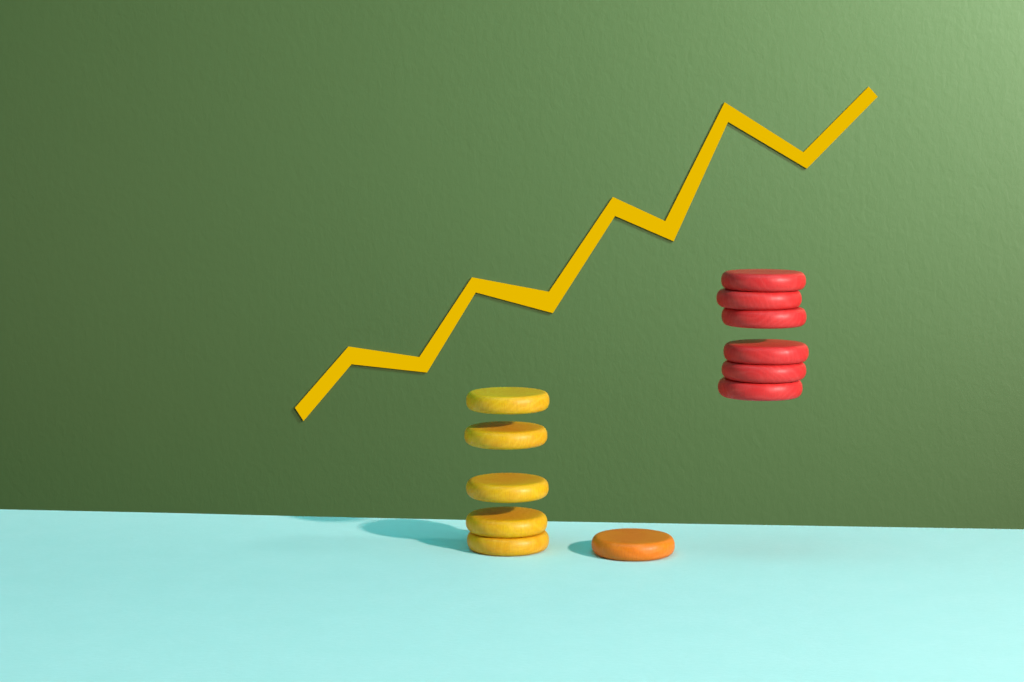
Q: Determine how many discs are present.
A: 12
